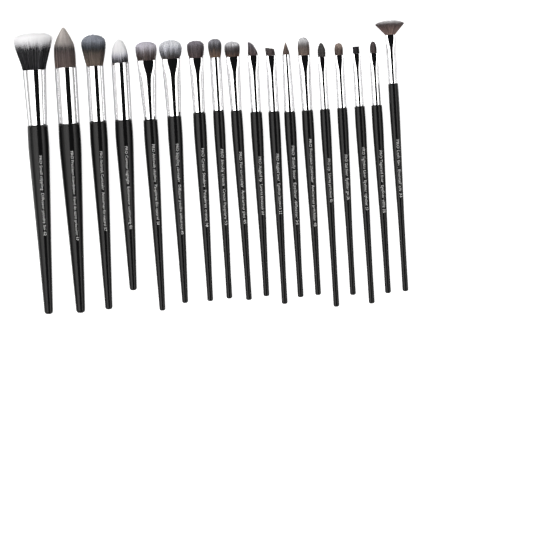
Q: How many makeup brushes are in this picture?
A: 18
